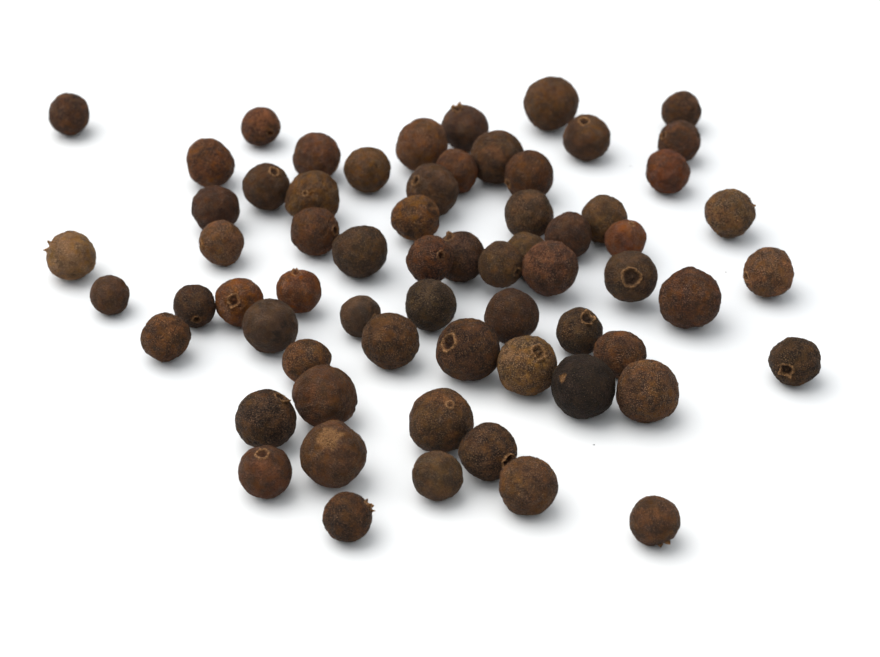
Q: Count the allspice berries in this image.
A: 65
